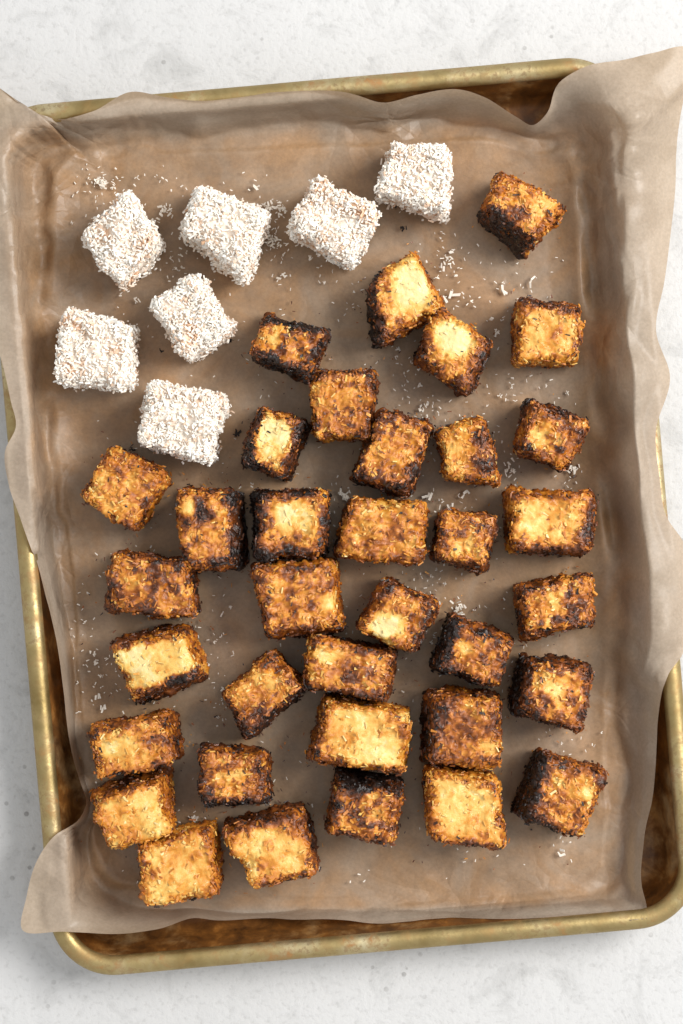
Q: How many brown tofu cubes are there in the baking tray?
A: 35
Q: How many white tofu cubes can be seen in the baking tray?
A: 7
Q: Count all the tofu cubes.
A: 42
